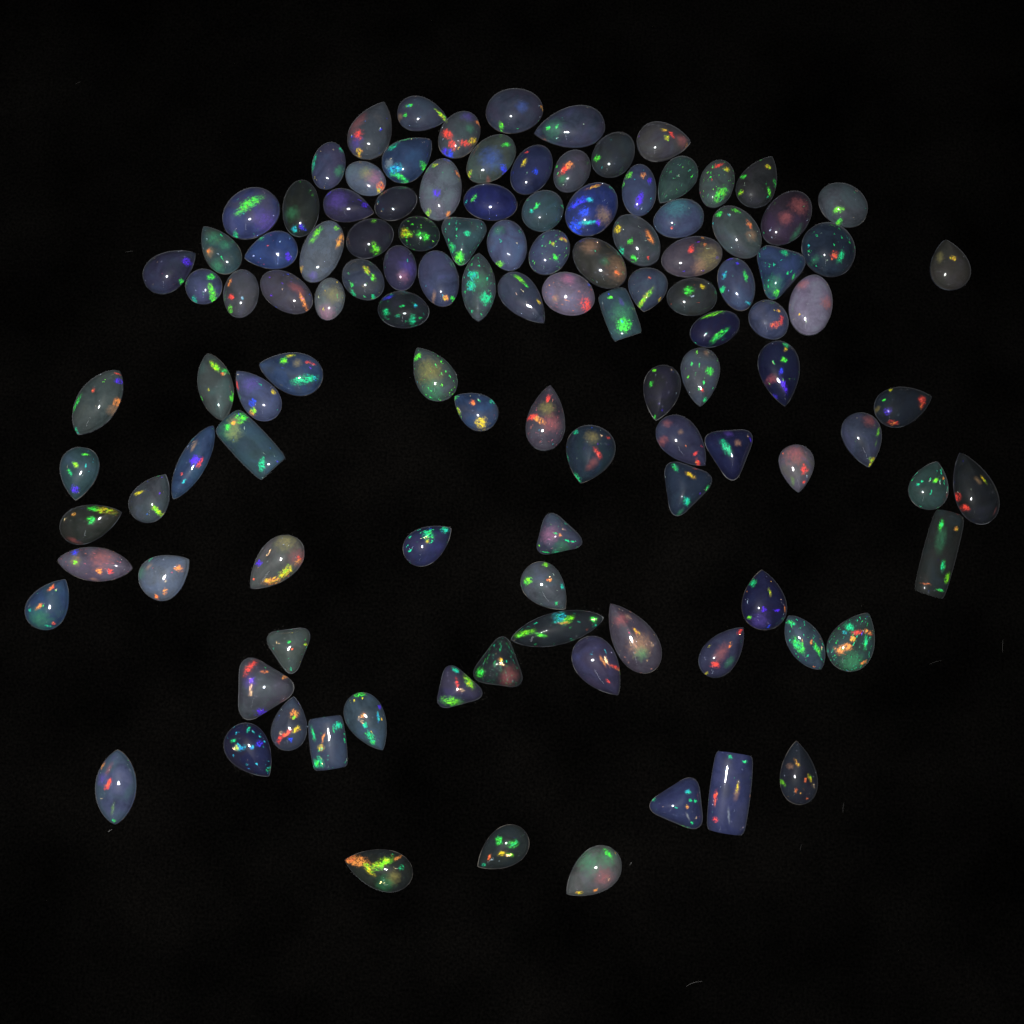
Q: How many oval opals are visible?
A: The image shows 44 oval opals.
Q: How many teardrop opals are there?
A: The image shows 49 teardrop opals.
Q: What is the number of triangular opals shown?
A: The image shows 10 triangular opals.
